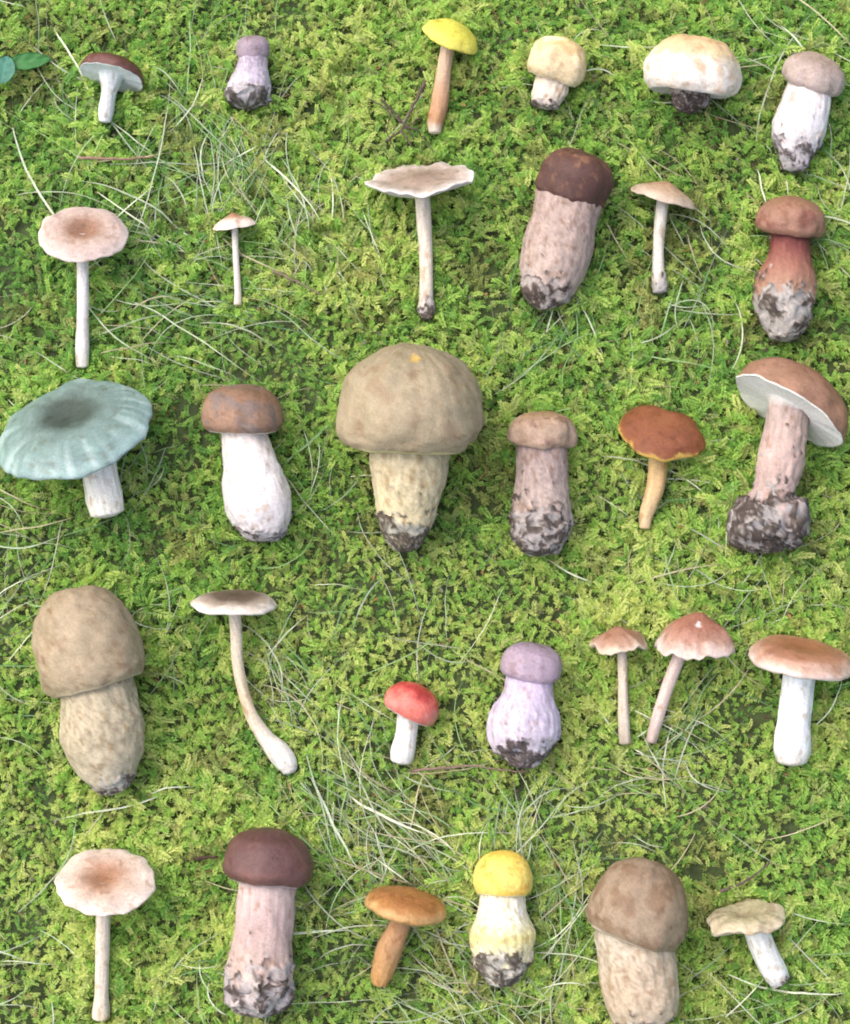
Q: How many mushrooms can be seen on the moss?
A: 31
